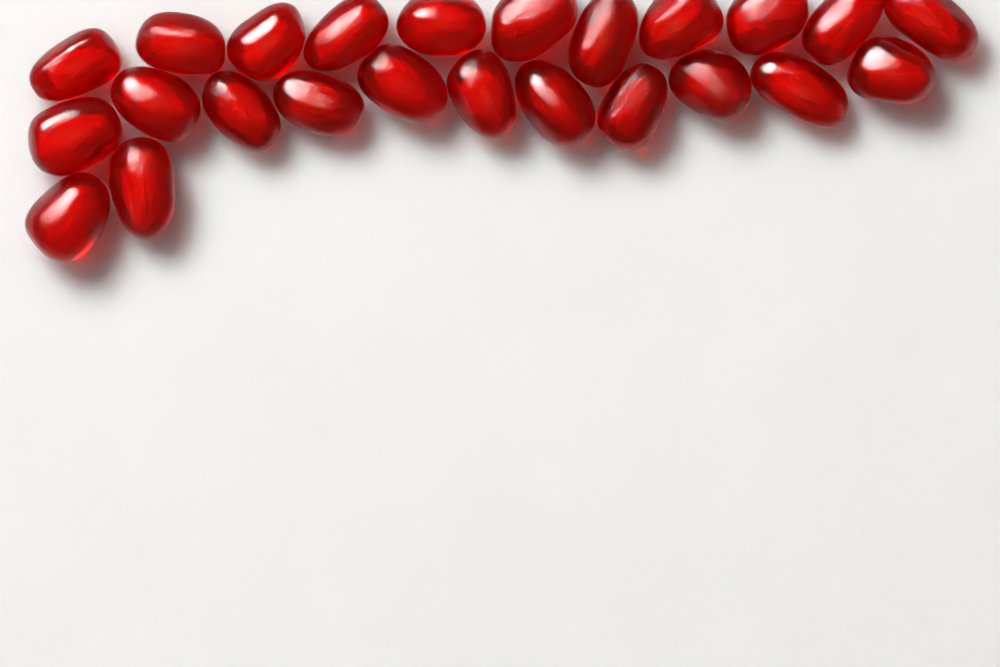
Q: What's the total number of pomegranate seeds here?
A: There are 24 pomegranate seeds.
